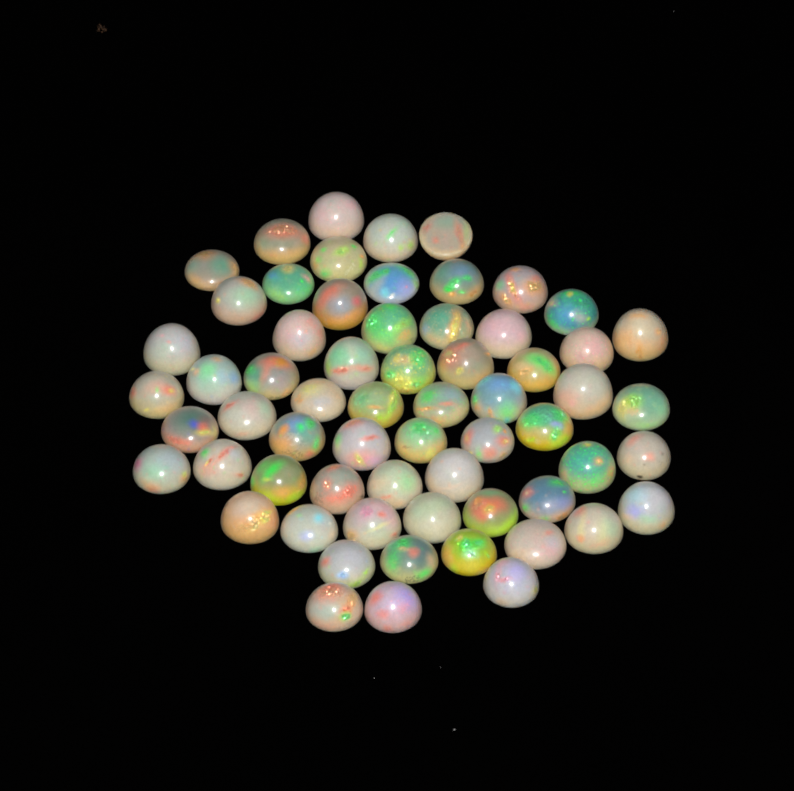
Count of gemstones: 63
